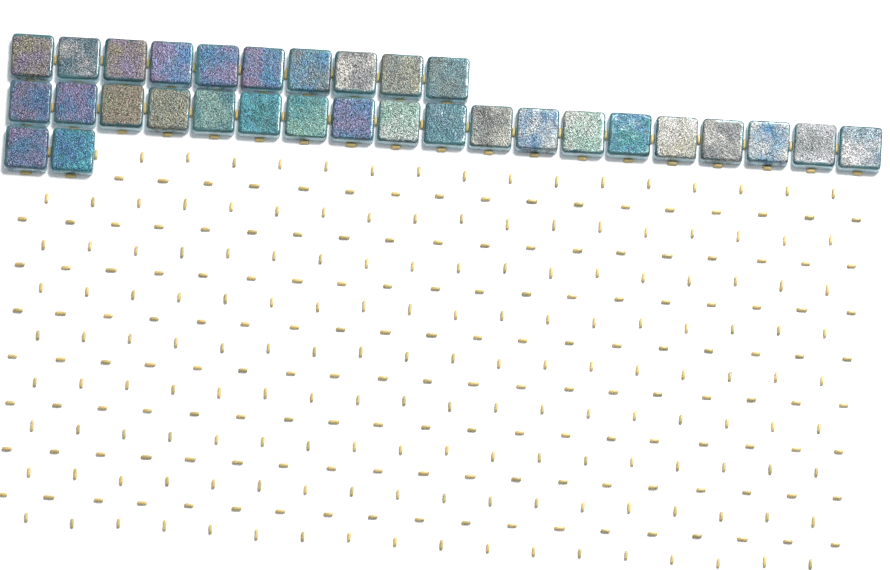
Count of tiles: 31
